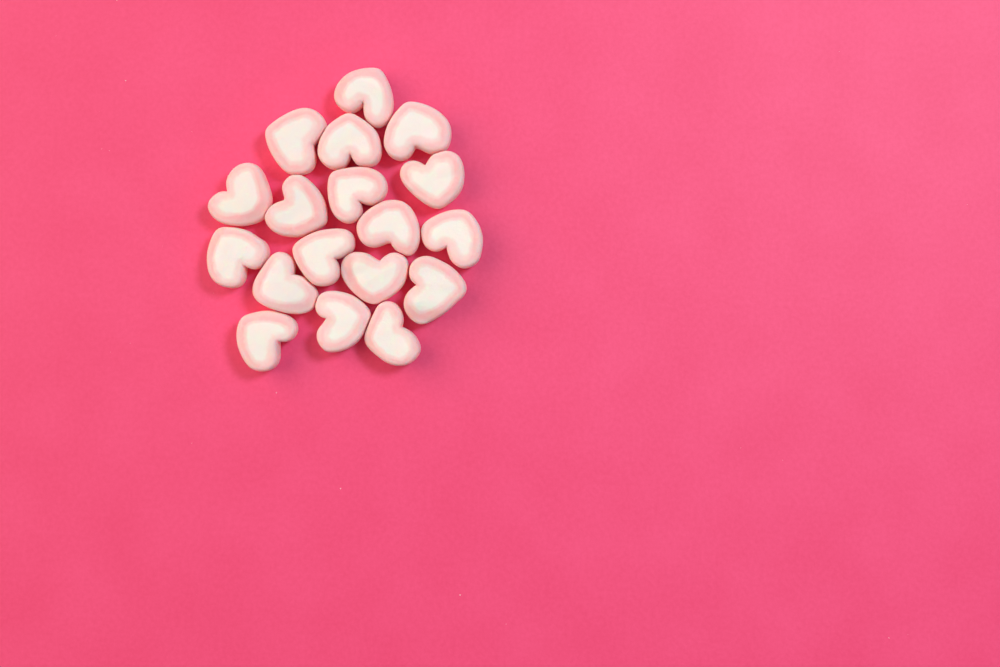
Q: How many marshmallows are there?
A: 18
